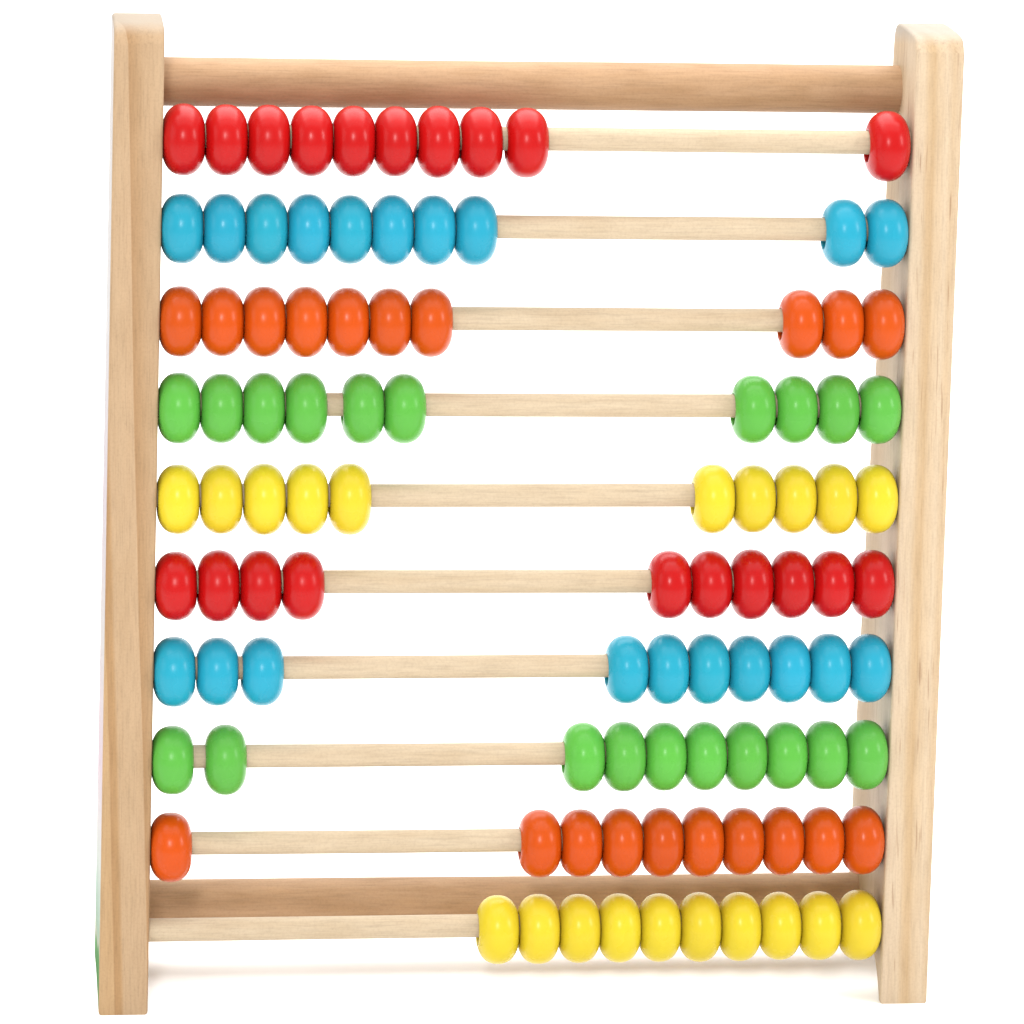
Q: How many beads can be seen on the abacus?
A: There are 100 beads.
